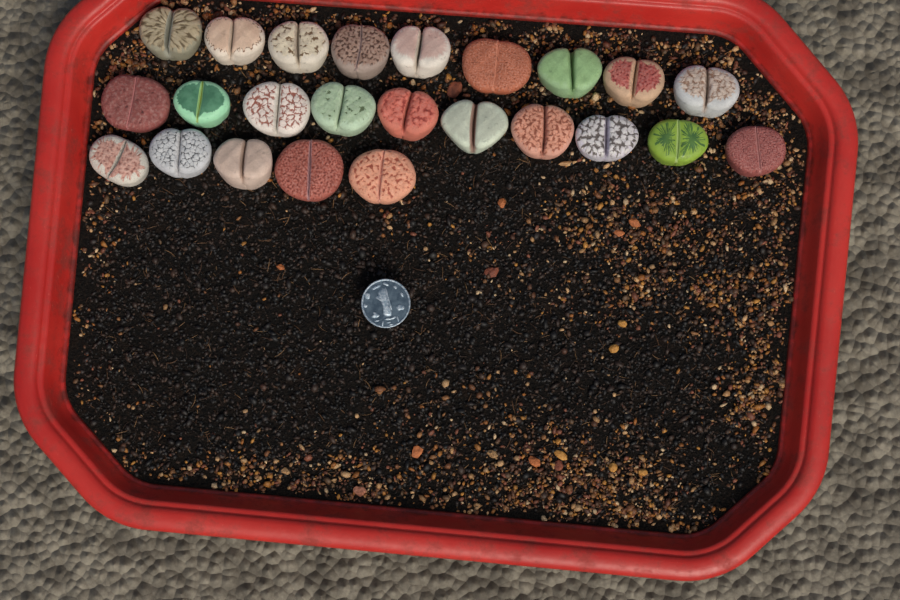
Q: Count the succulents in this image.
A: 24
